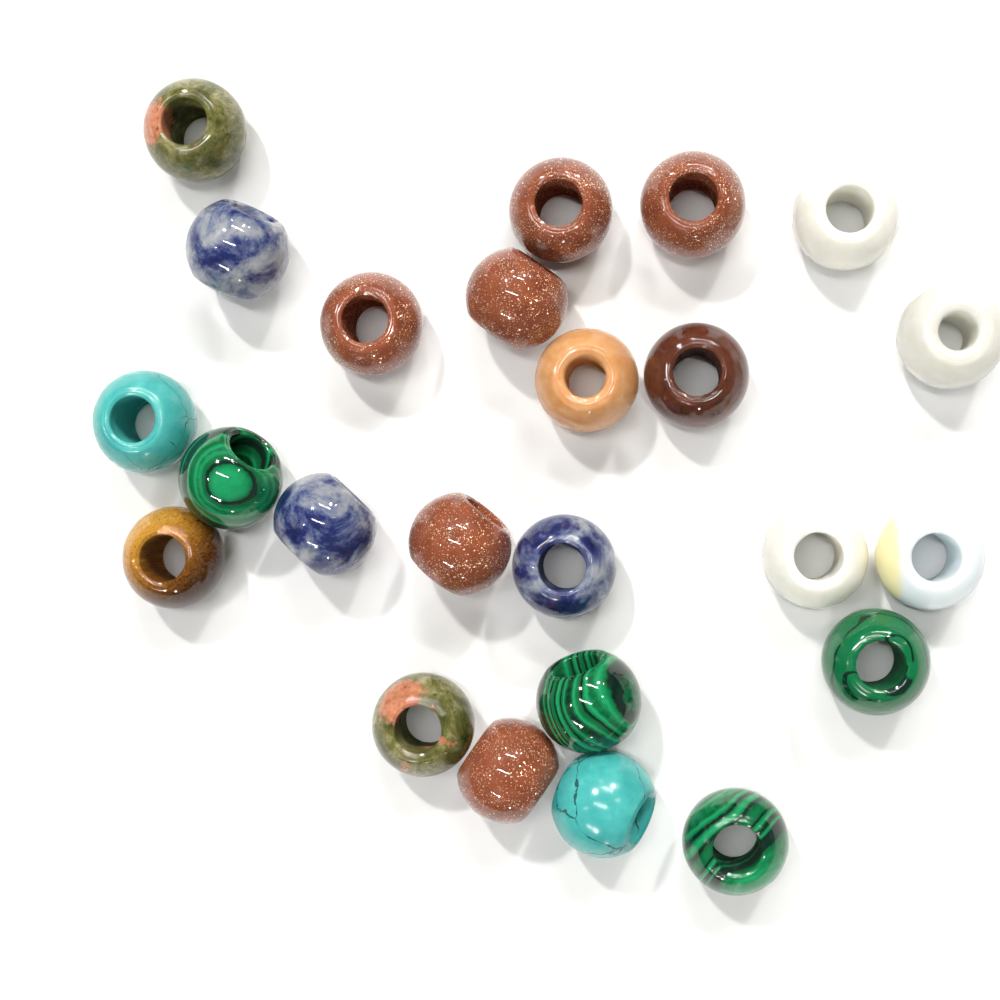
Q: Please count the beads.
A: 24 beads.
